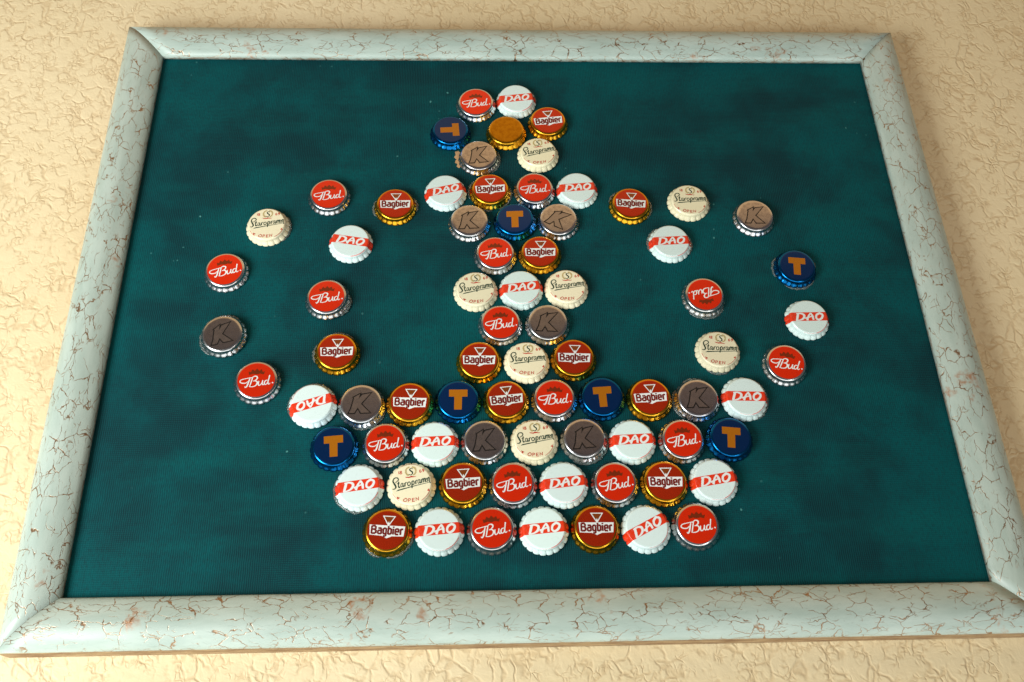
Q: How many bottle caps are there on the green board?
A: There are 76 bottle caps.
